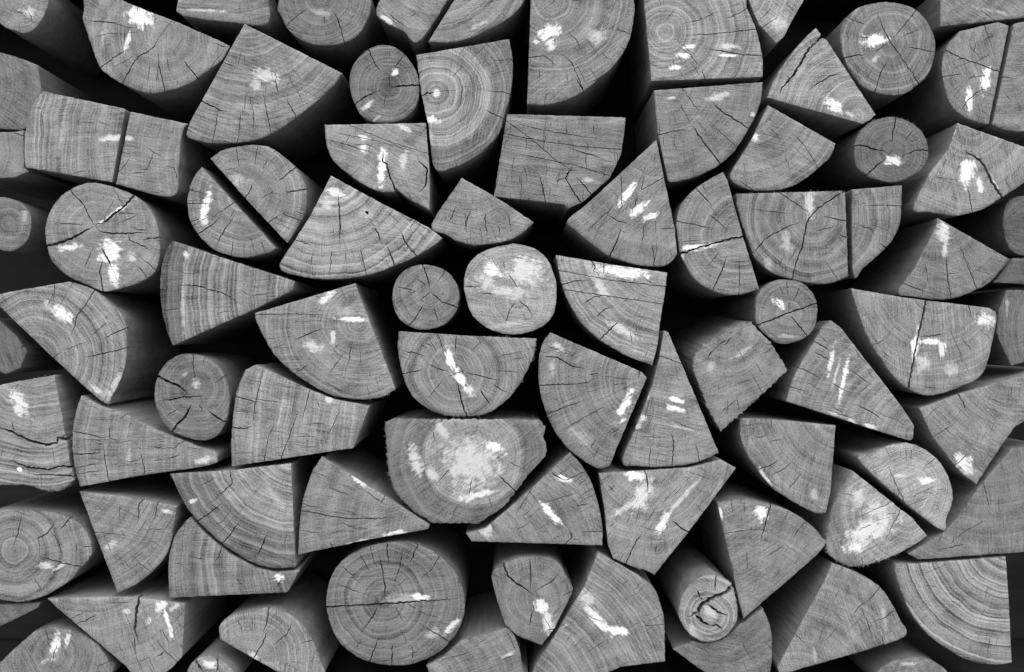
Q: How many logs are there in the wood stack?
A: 87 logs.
